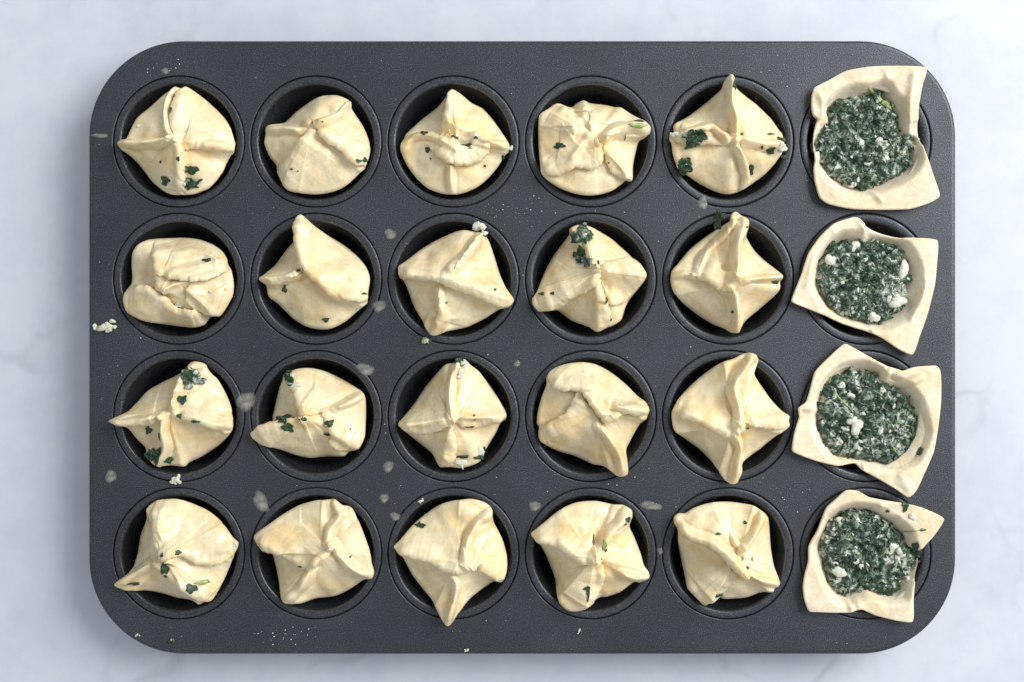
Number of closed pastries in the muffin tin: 20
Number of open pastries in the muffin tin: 4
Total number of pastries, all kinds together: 24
